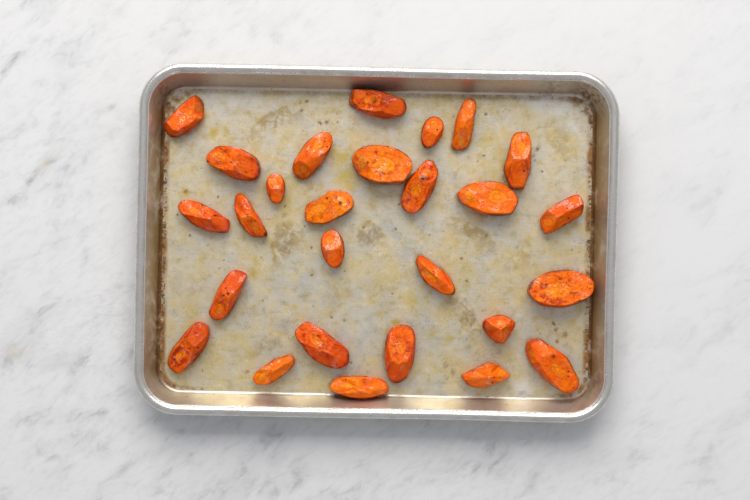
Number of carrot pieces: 27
